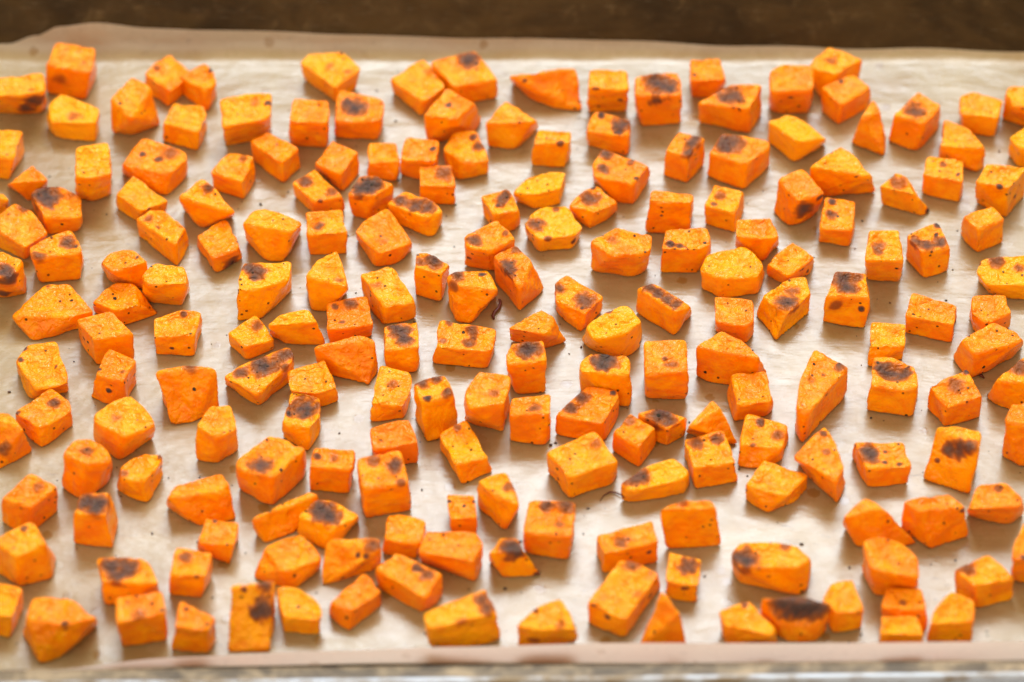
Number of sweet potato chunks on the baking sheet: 200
